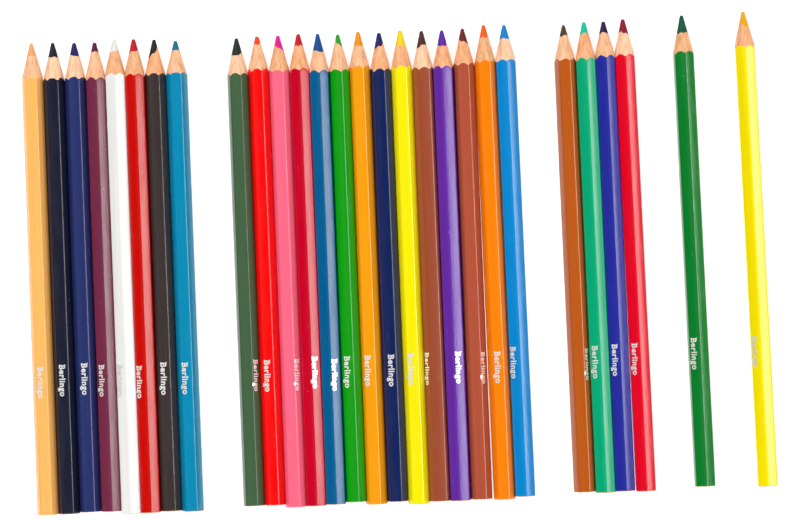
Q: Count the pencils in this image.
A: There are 28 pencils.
